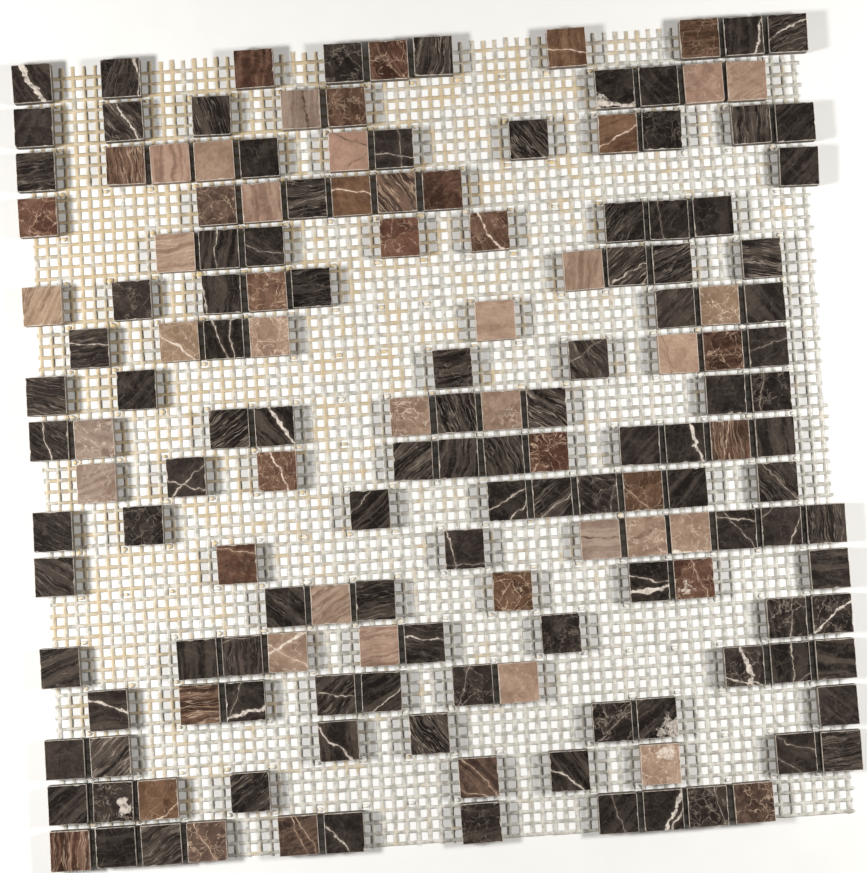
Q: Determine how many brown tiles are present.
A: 30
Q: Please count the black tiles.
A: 106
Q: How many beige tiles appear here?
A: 27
